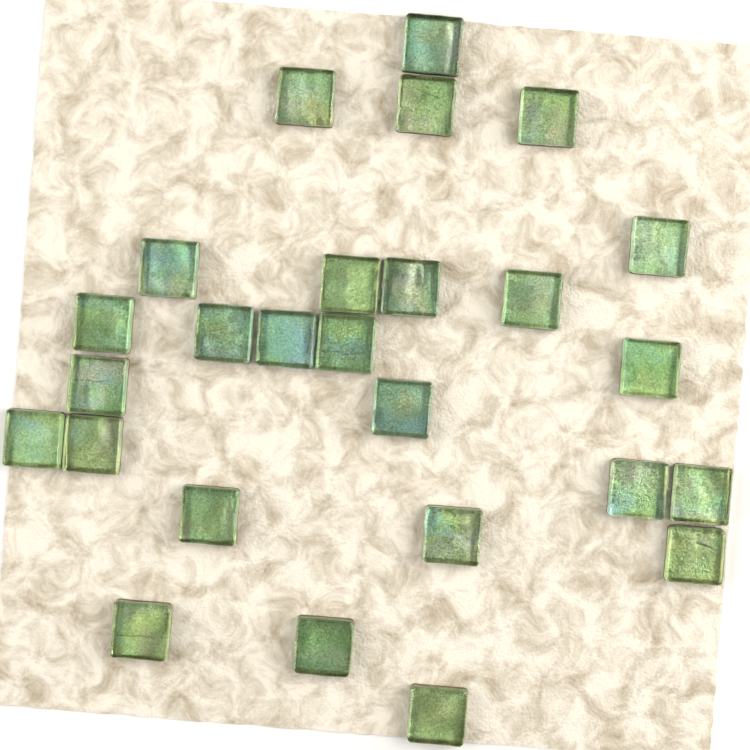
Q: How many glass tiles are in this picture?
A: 26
